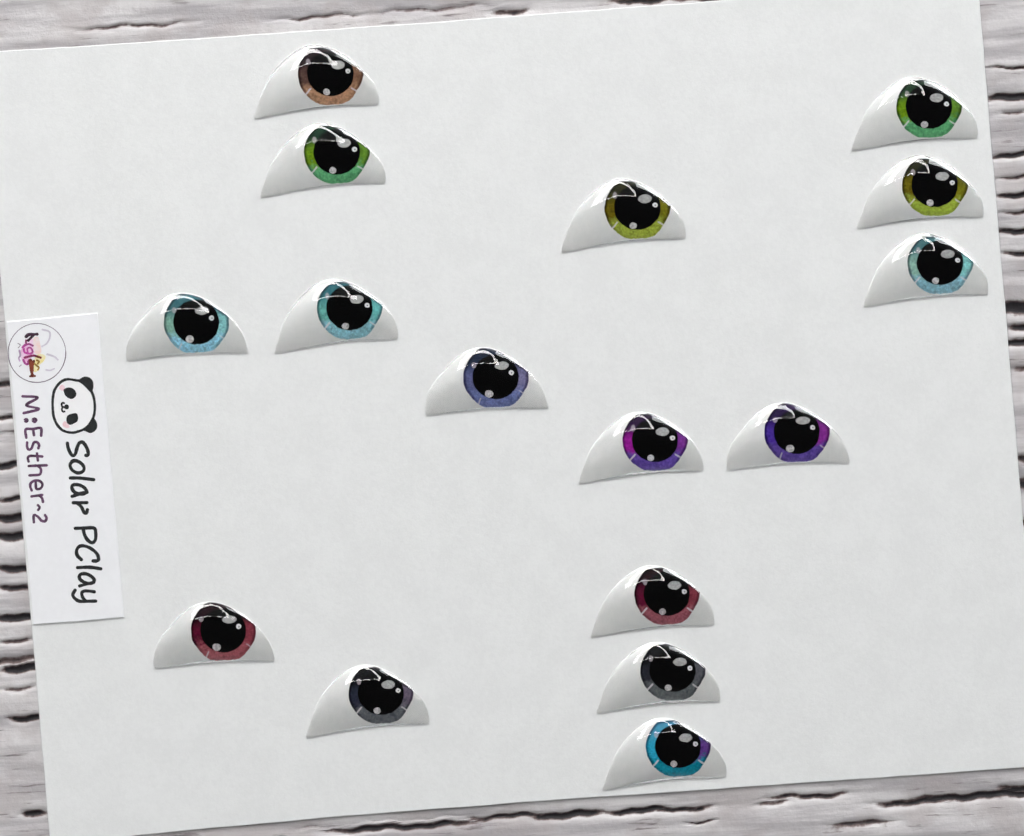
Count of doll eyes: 16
